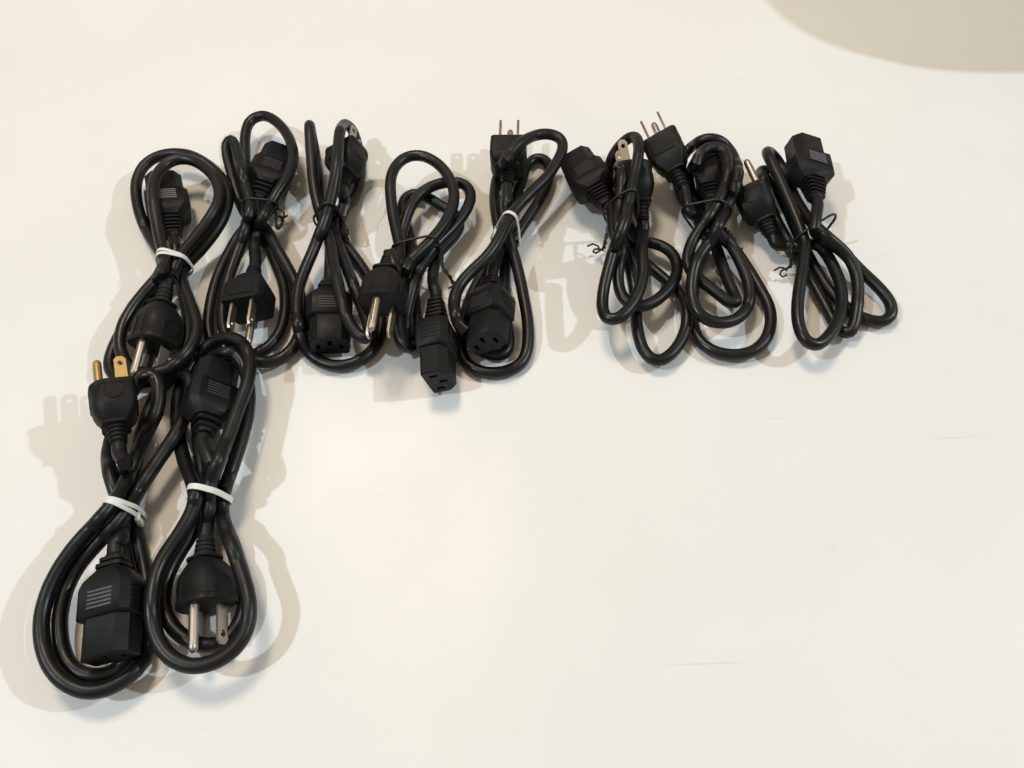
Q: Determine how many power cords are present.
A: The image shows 10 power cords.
